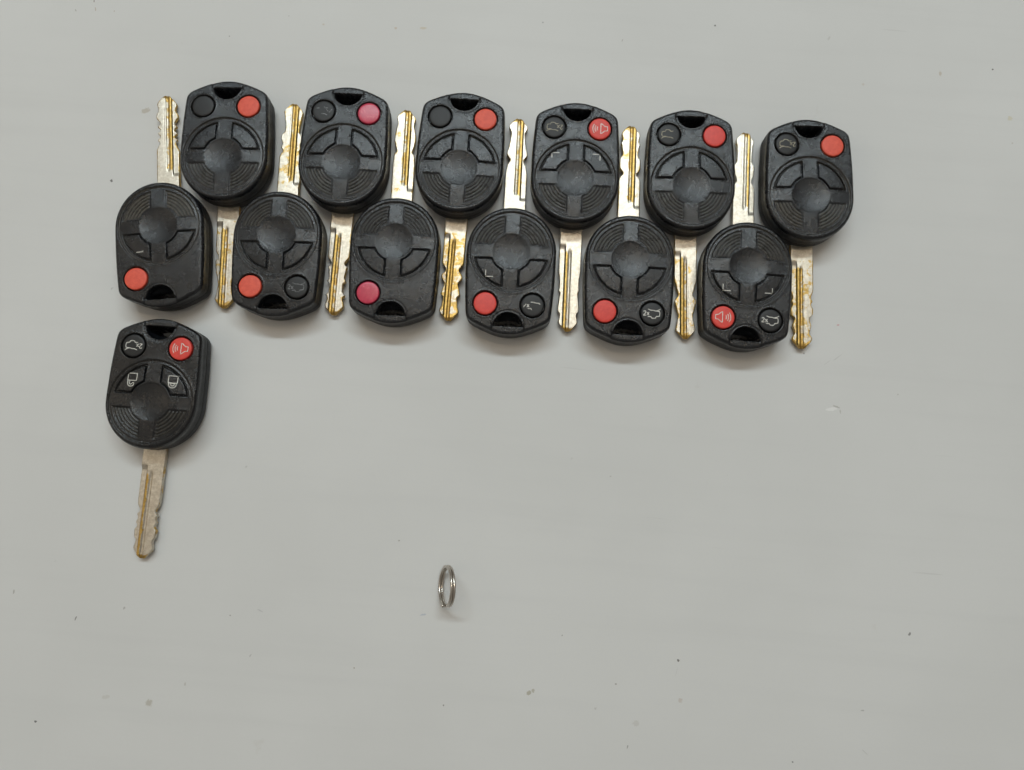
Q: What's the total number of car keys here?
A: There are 13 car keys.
